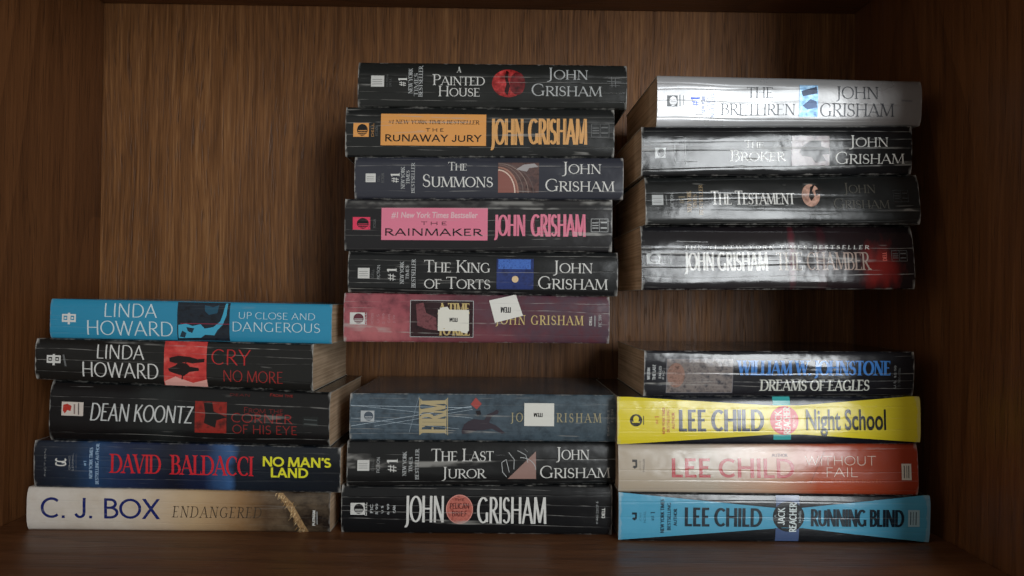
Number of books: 22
